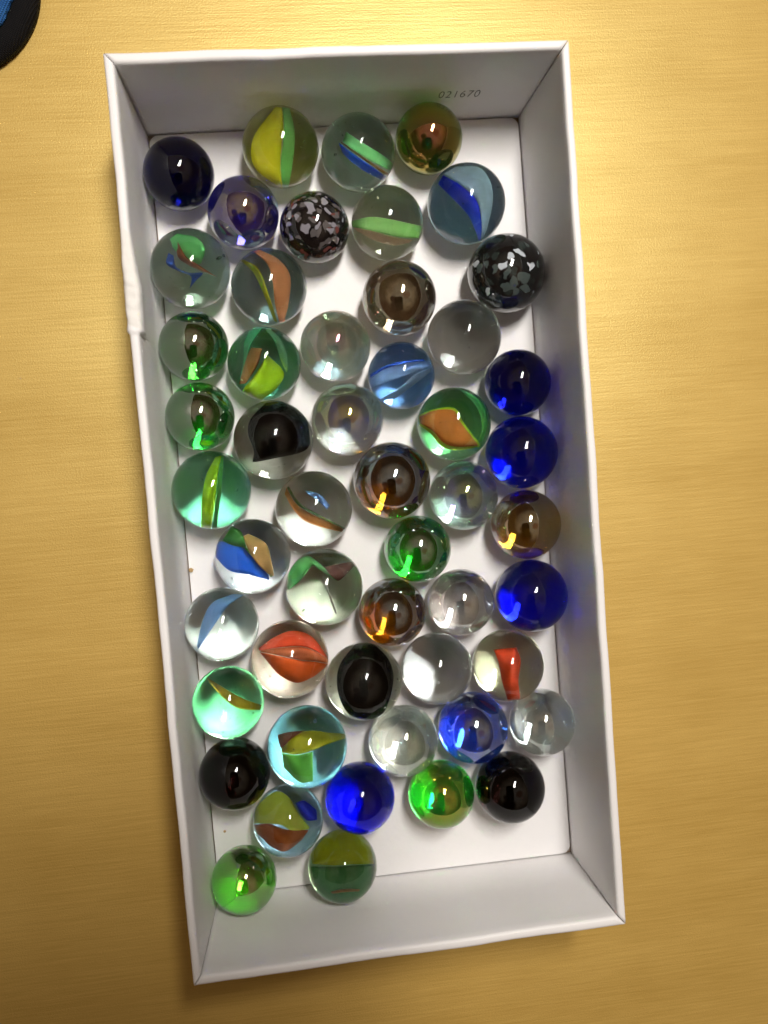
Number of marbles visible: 51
